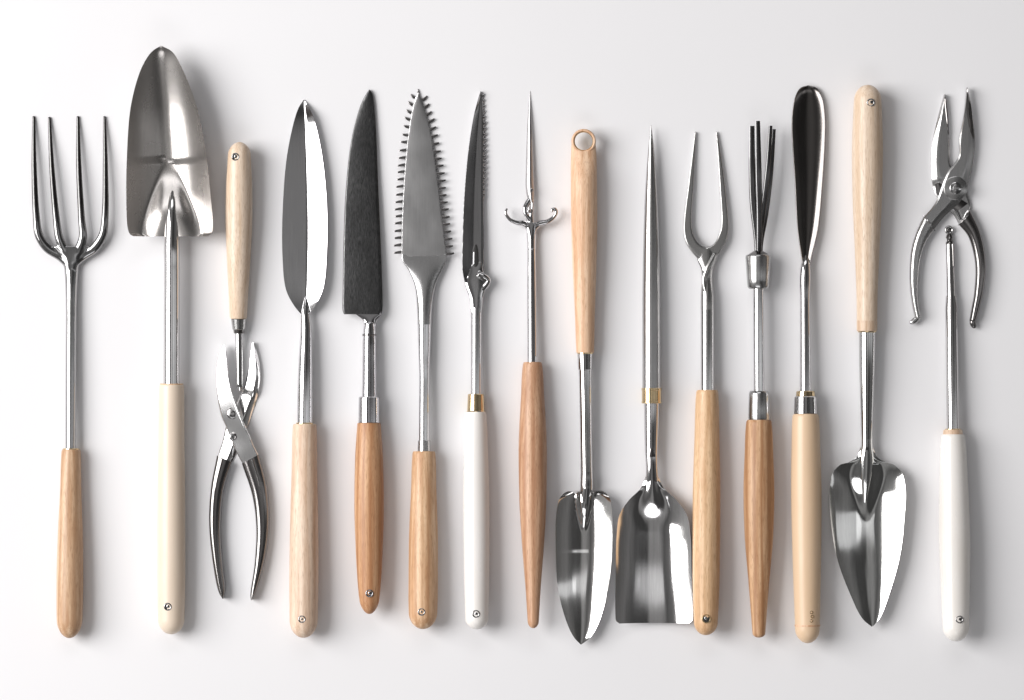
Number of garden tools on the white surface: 17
